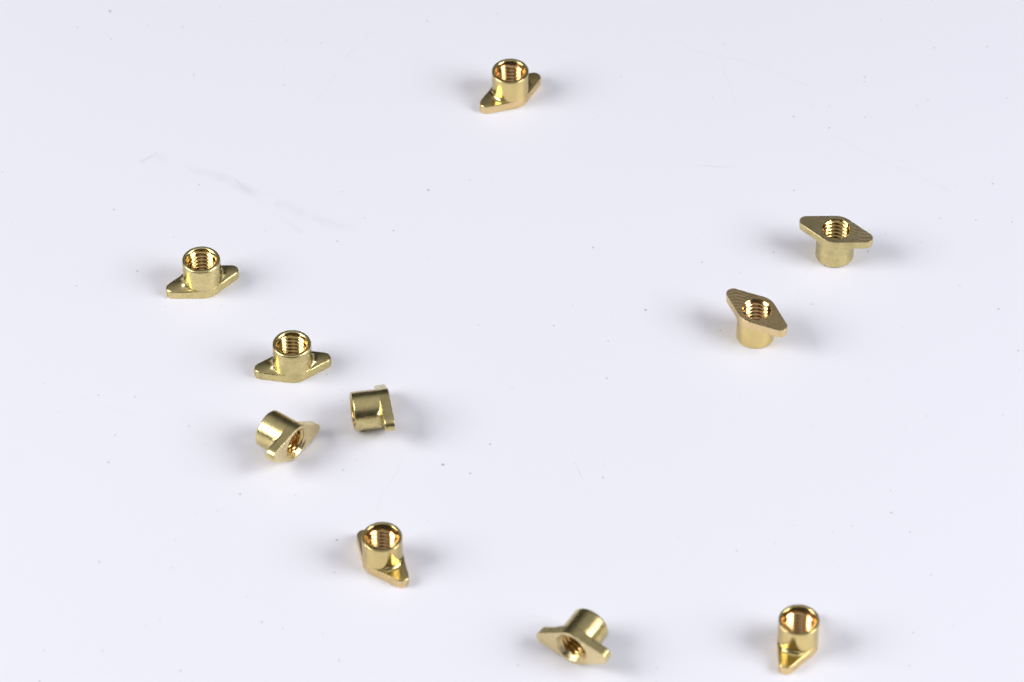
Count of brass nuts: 10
